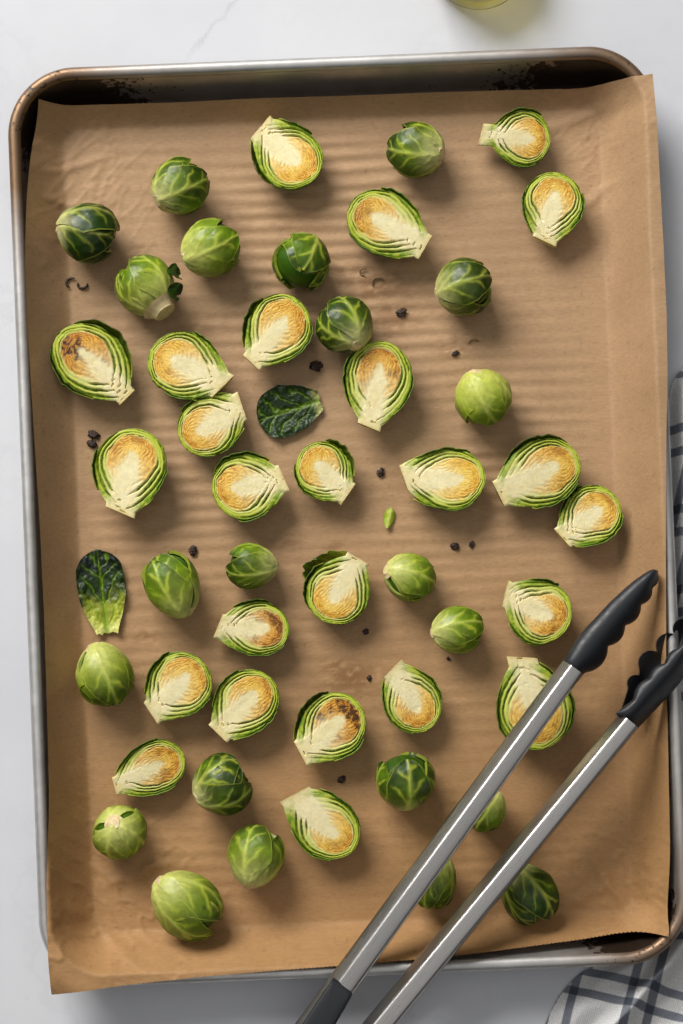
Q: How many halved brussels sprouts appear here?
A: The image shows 25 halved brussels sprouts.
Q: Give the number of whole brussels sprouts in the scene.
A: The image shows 22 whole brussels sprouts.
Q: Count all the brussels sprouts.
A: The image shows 47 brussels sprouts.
